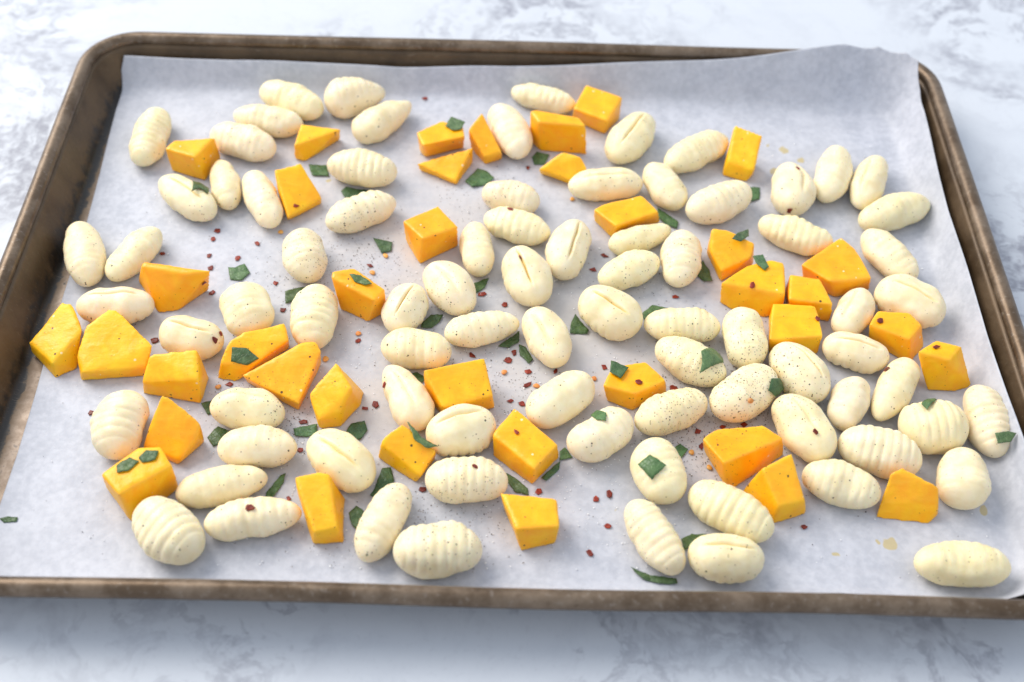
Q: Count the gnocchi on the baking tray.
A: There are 81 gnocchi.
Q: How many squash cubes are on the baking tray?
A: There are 38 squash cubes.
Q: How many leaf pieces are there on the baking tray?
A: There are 47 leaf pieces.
